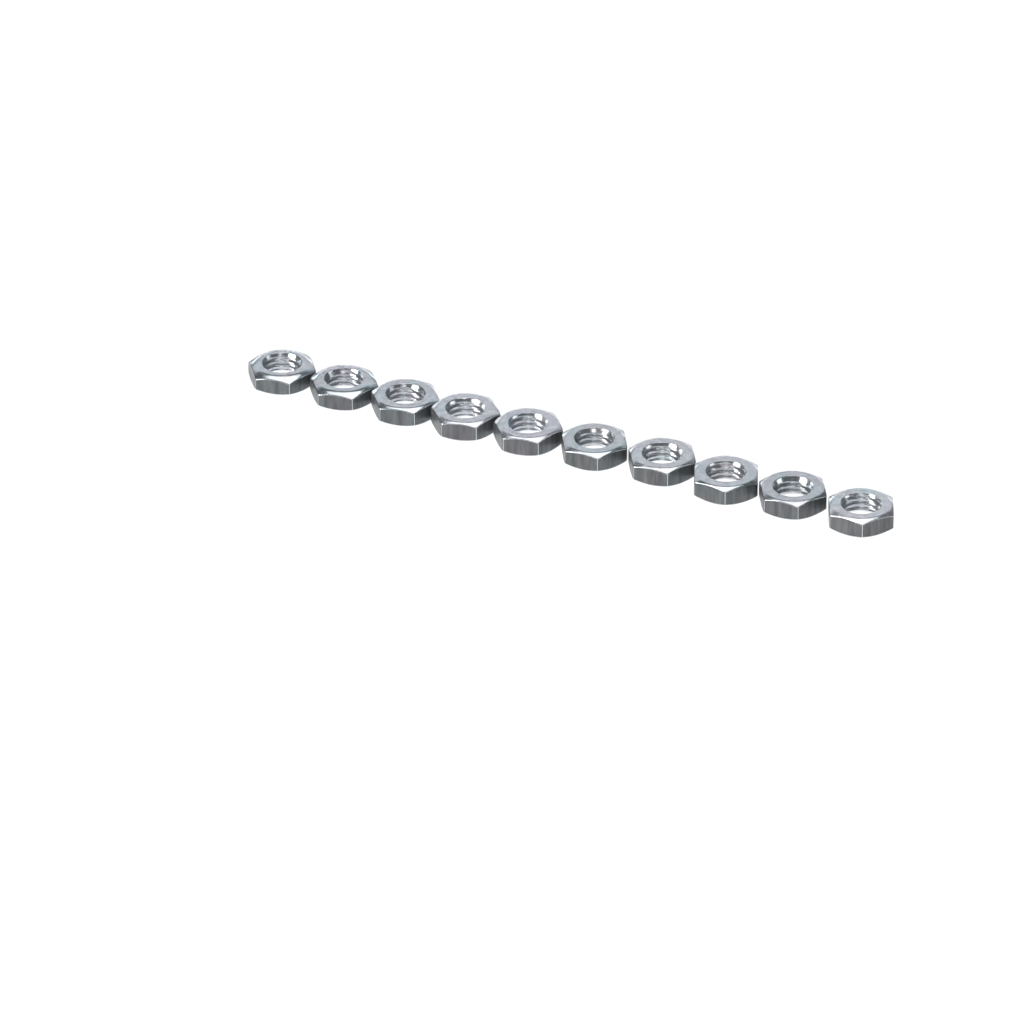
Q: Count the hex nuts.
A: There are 10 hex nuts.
